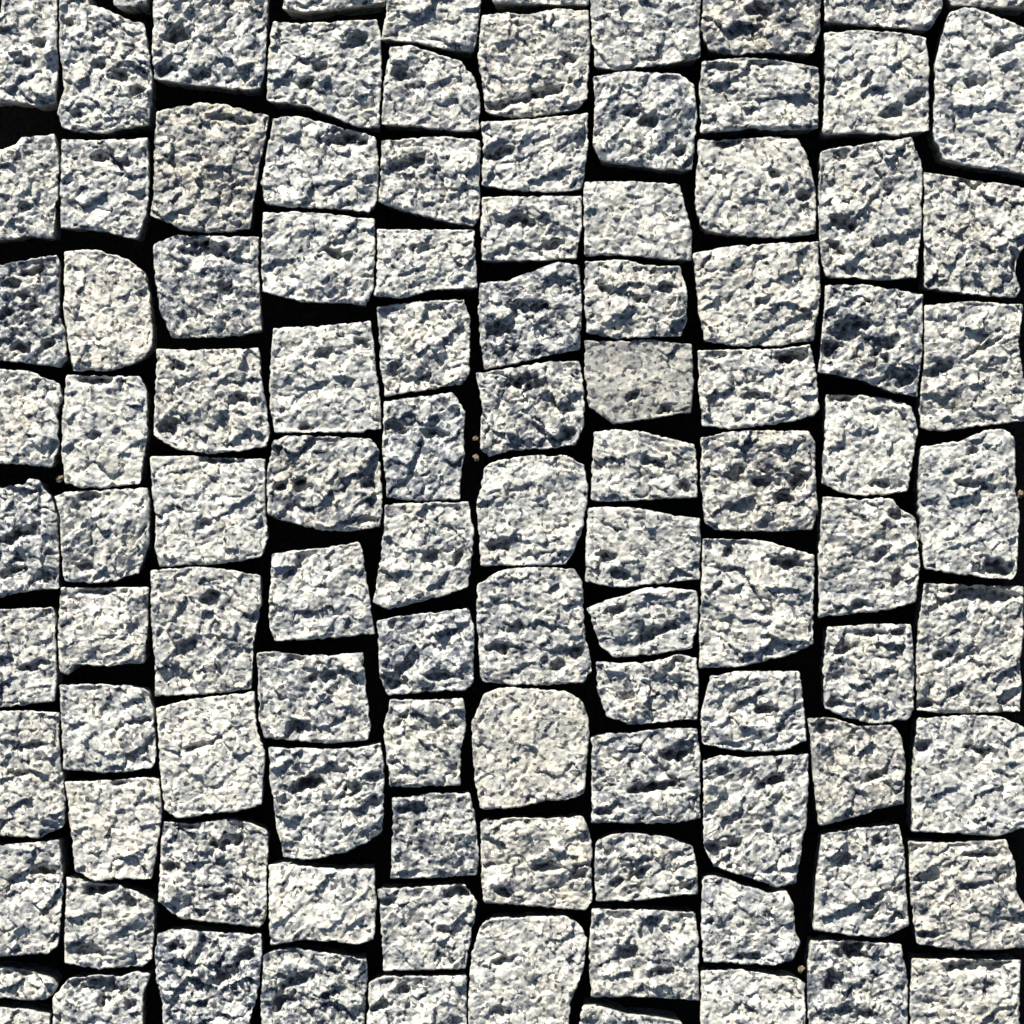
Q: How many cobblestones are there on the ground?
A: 107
